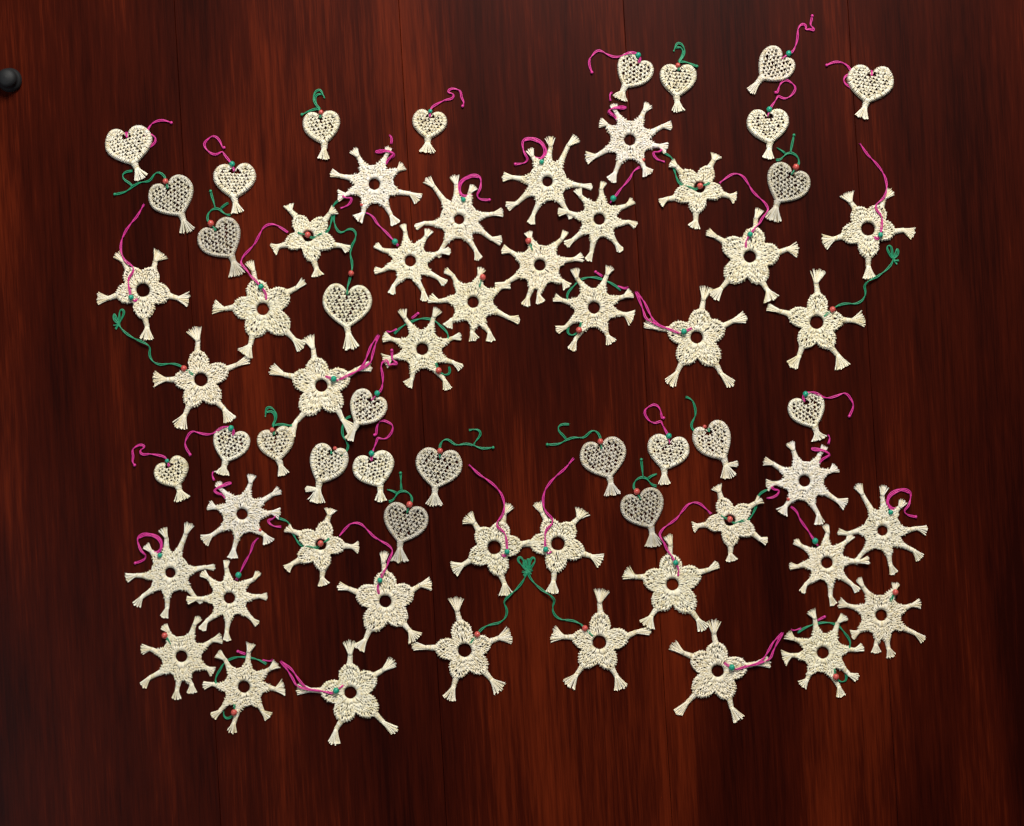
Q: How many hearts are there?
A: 26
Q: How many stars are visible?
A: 20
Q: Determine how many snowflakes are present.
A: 20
